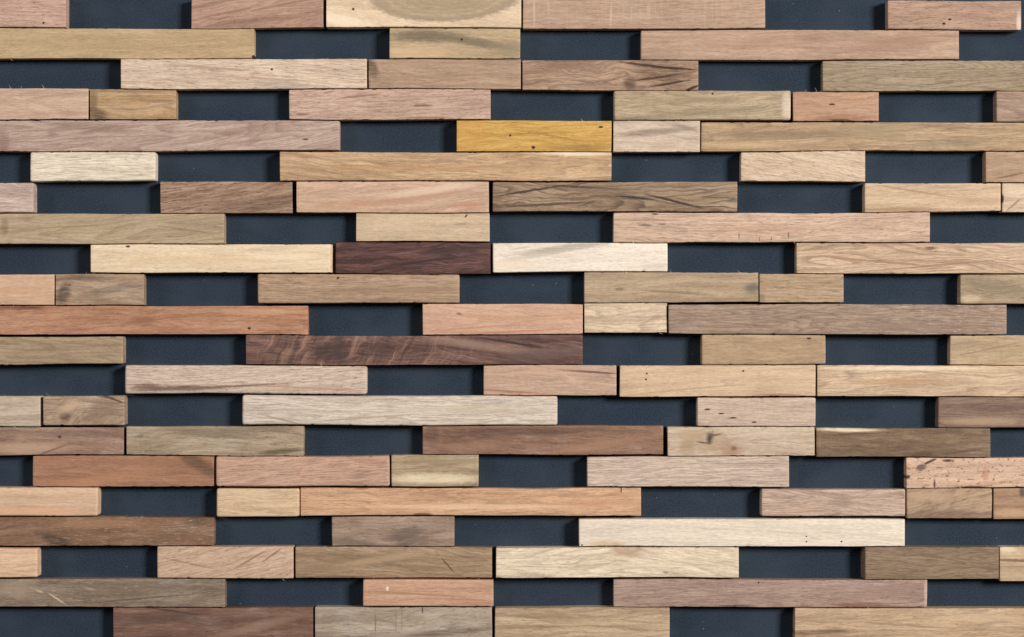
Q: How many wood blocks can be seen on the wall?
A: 94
